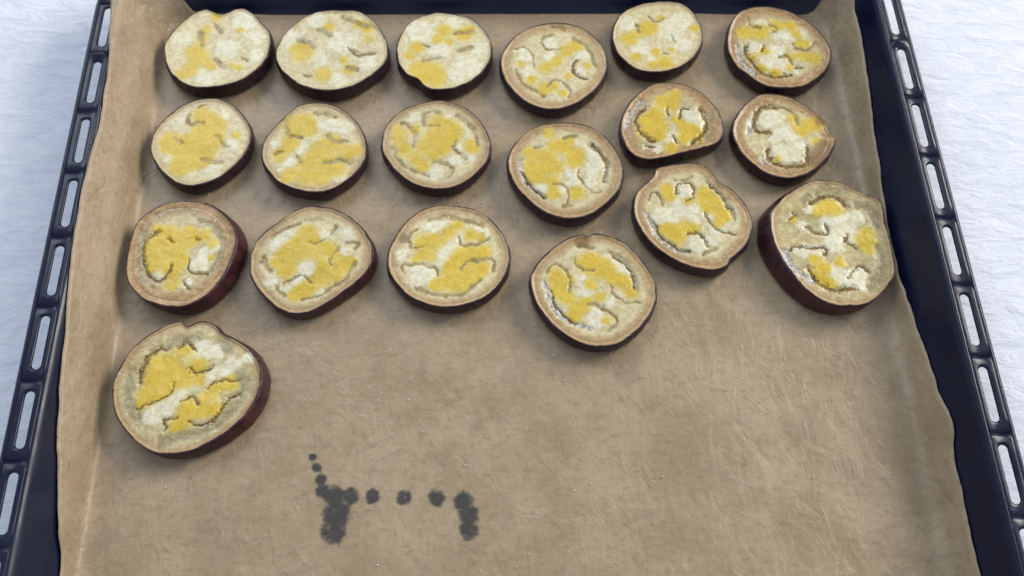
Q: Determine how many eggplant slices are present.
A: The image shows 19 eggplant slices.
